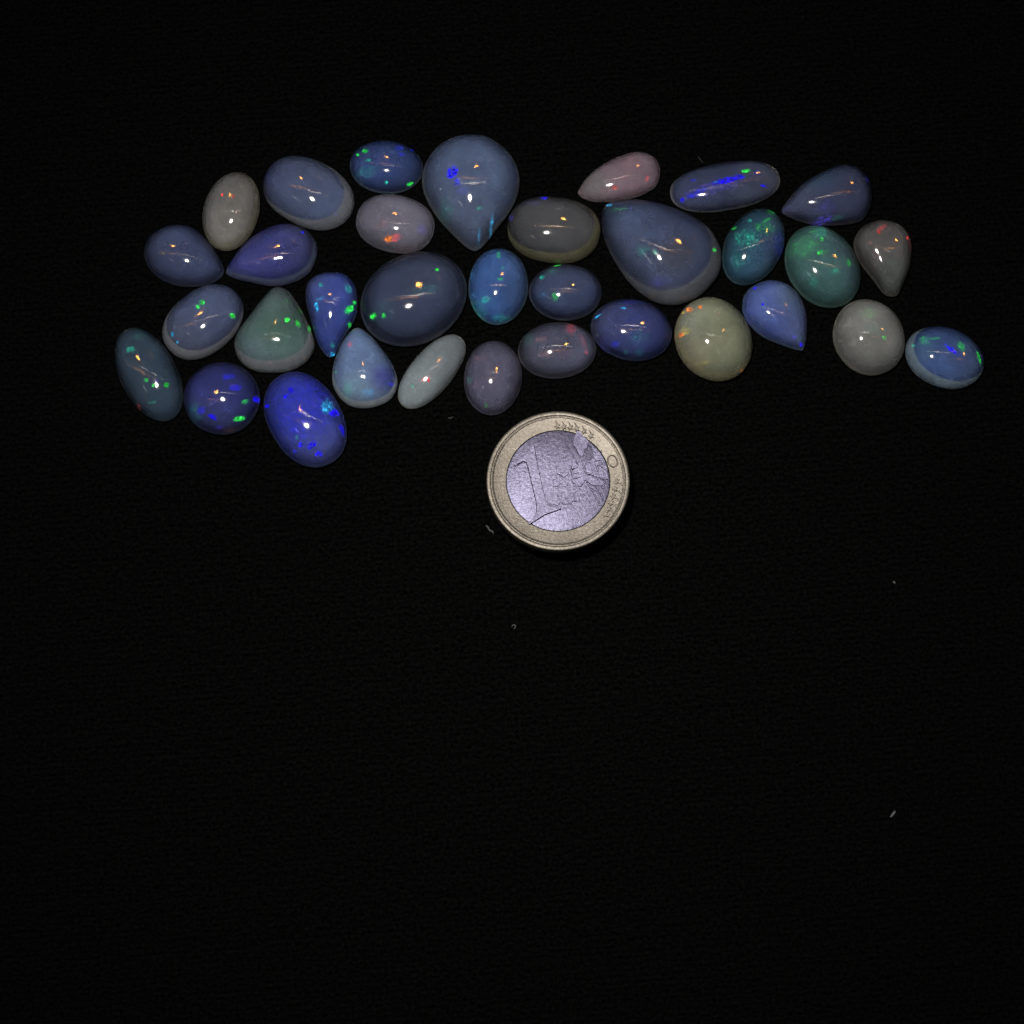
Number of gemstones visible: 33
